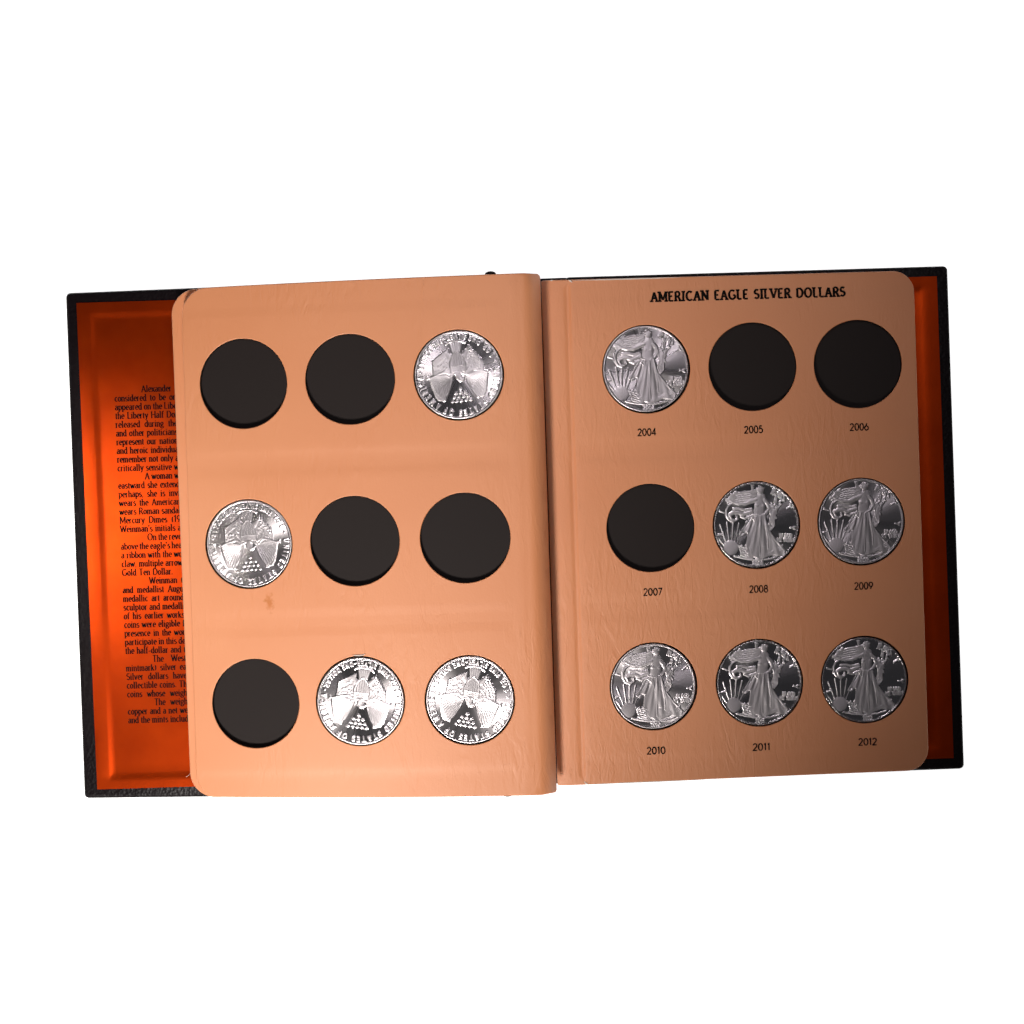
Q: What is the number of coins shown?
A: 10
